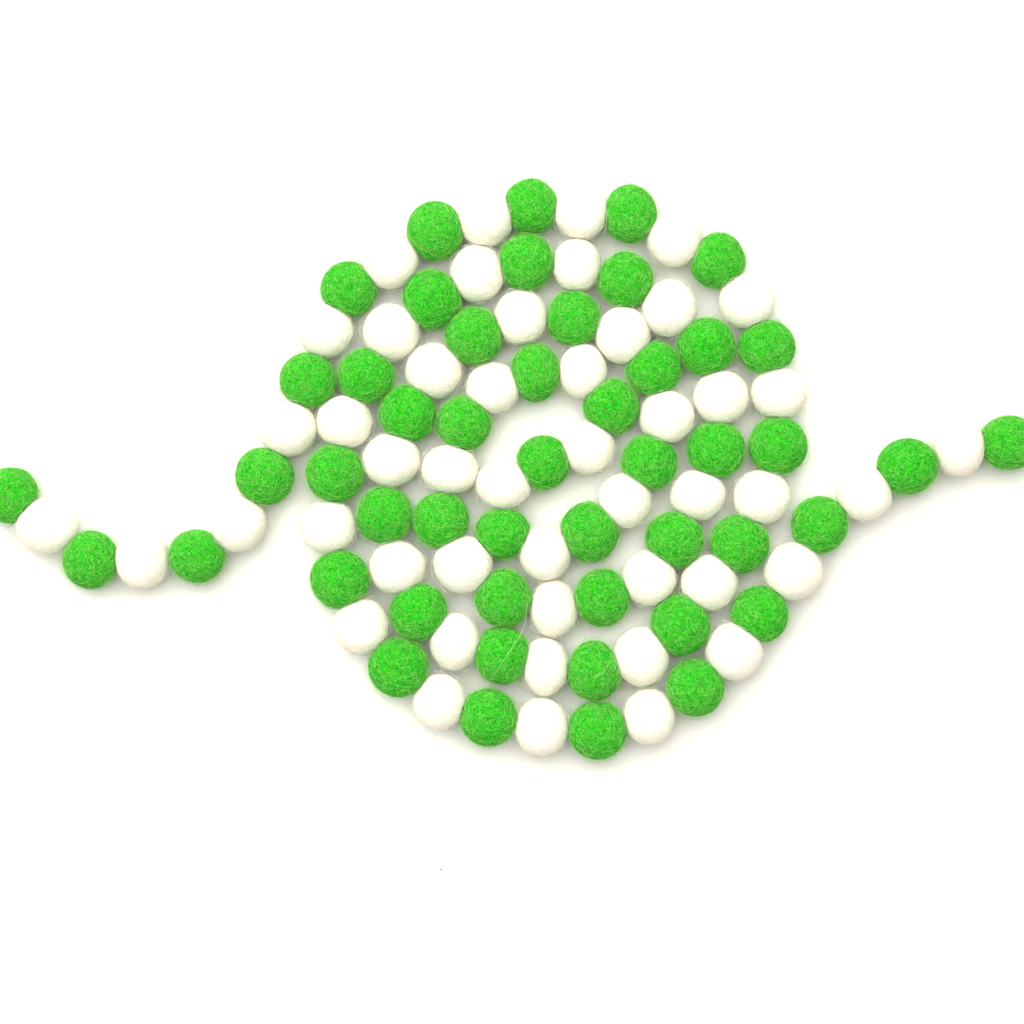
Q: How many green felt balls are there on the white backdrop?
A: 49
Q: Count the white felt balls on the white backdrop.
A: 48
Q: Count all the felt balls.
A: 97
